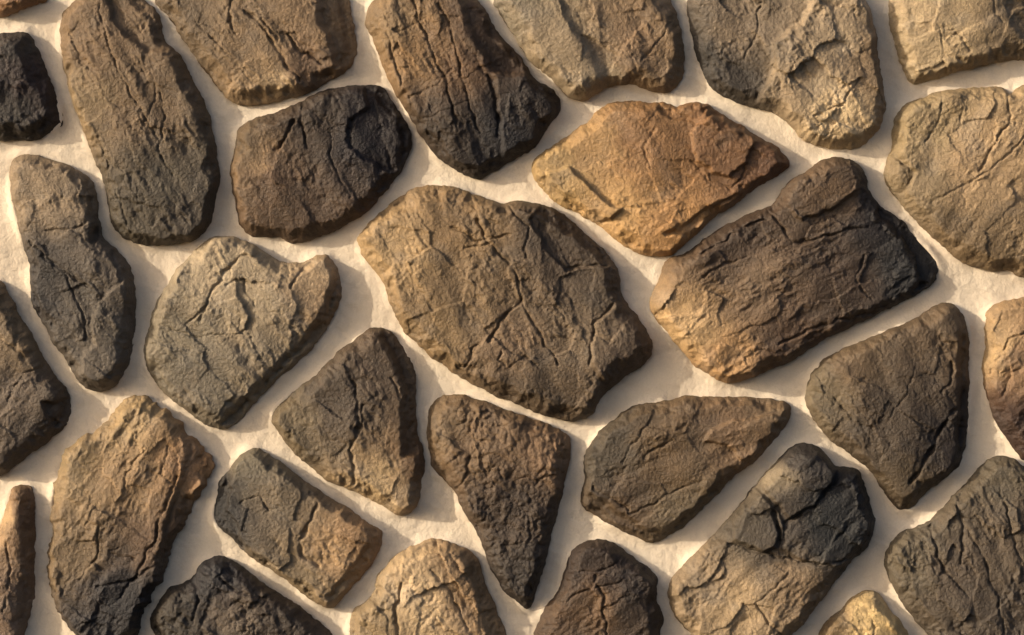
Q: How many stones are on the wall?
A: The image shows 30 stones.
